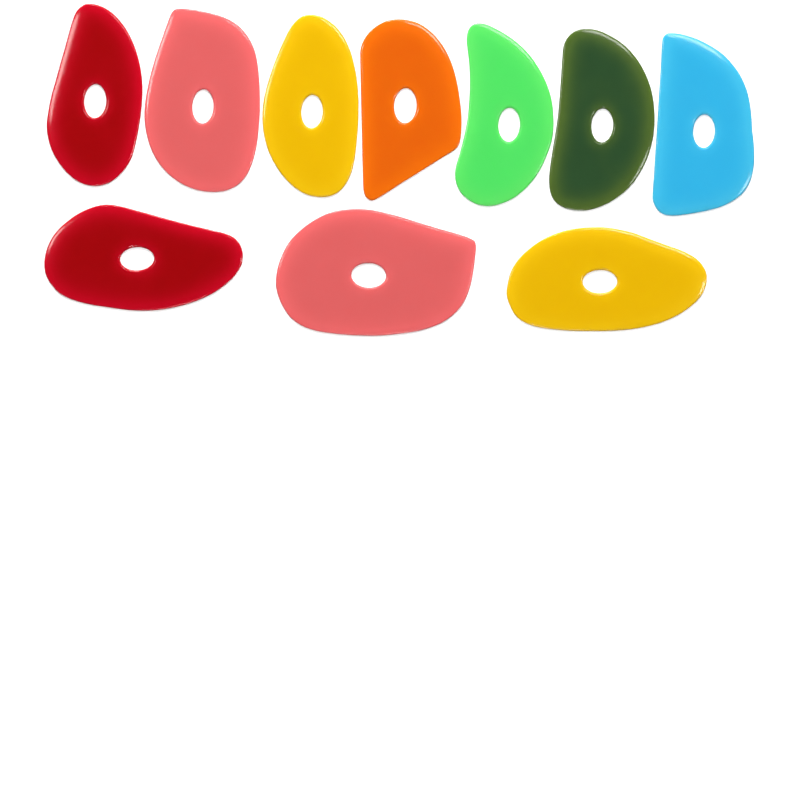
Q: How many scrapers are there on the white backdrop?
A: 10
